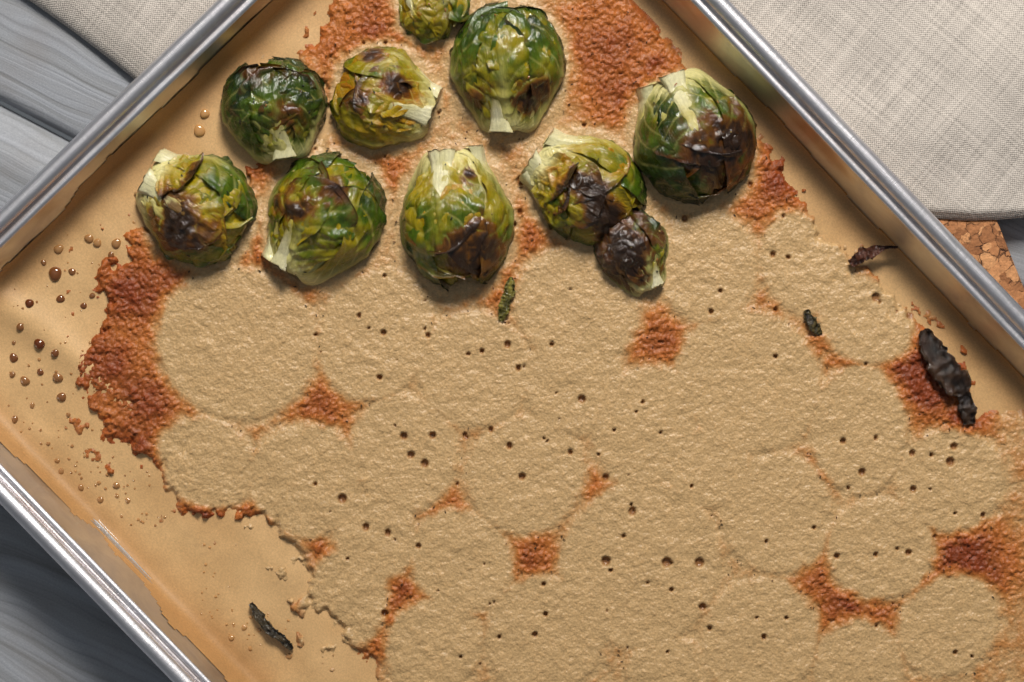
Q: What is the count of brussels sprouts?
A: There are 10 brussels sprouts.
